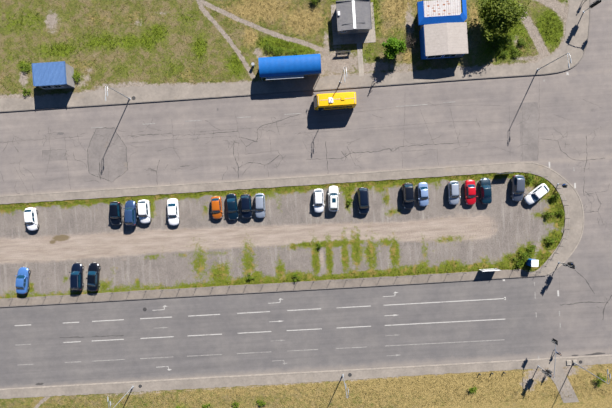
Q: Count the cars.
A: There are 22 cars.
